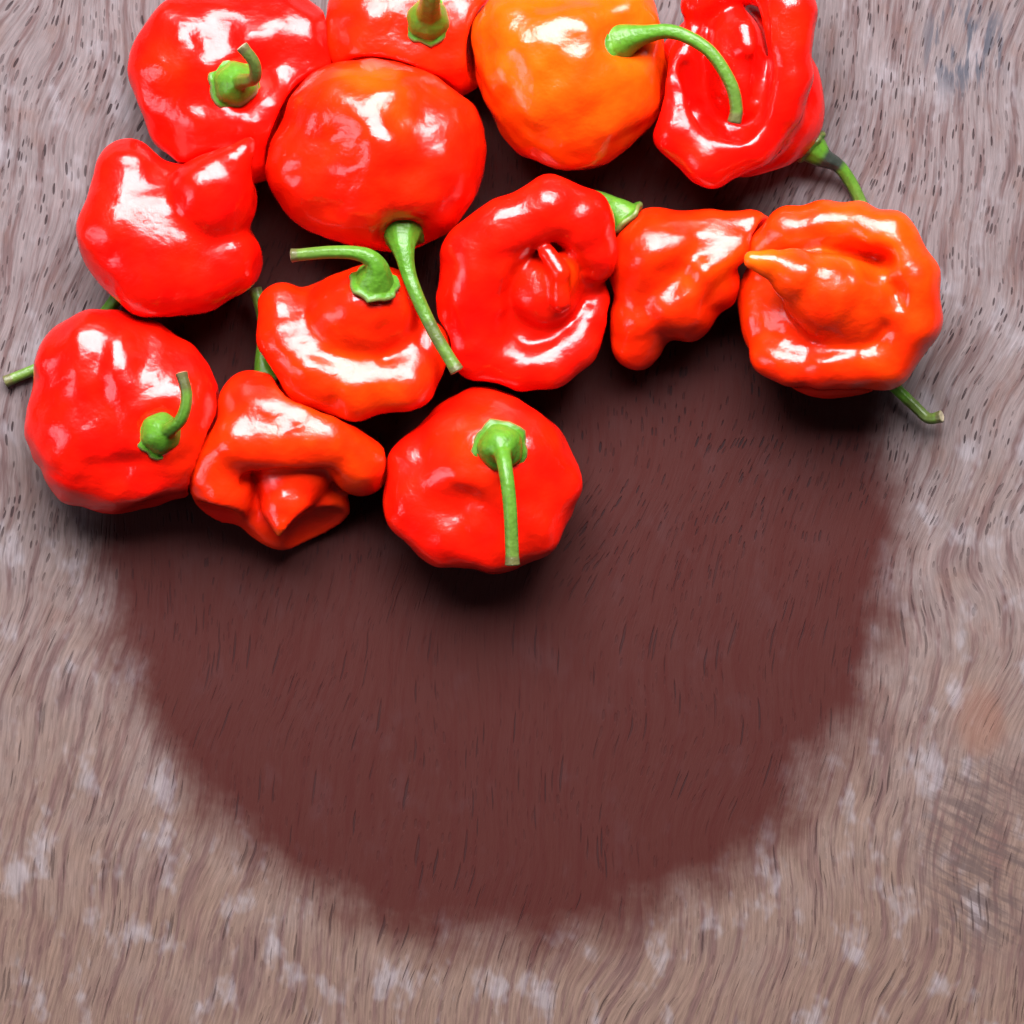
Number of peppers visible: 13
